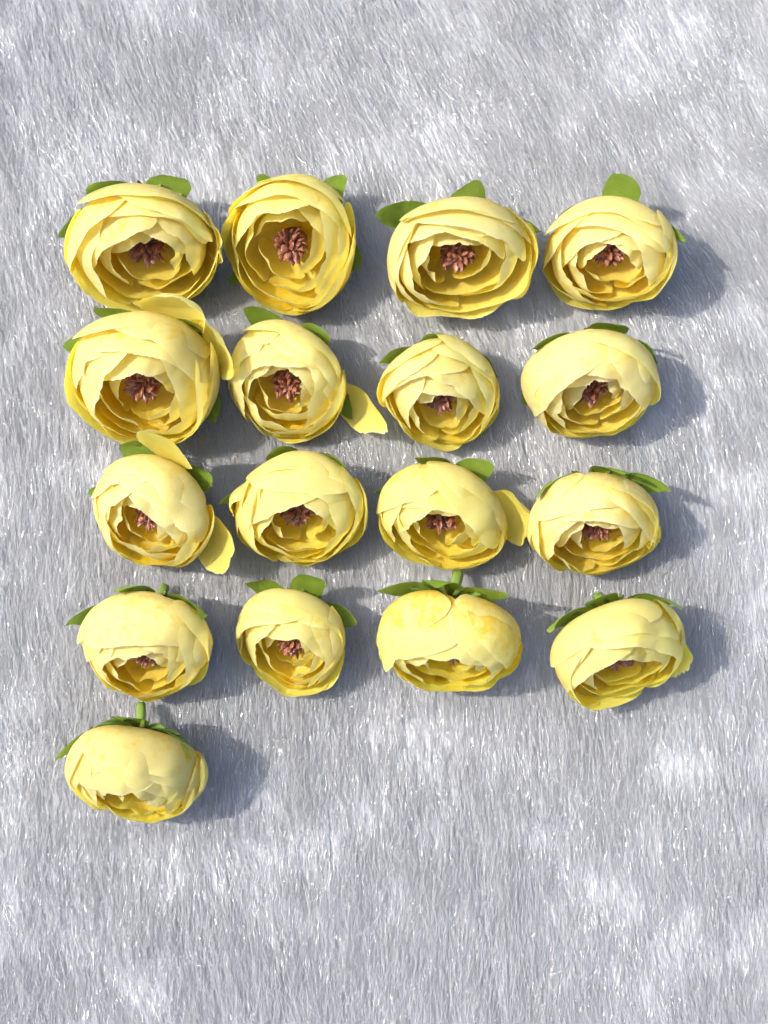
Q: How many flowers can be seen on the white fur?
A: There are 17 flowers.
